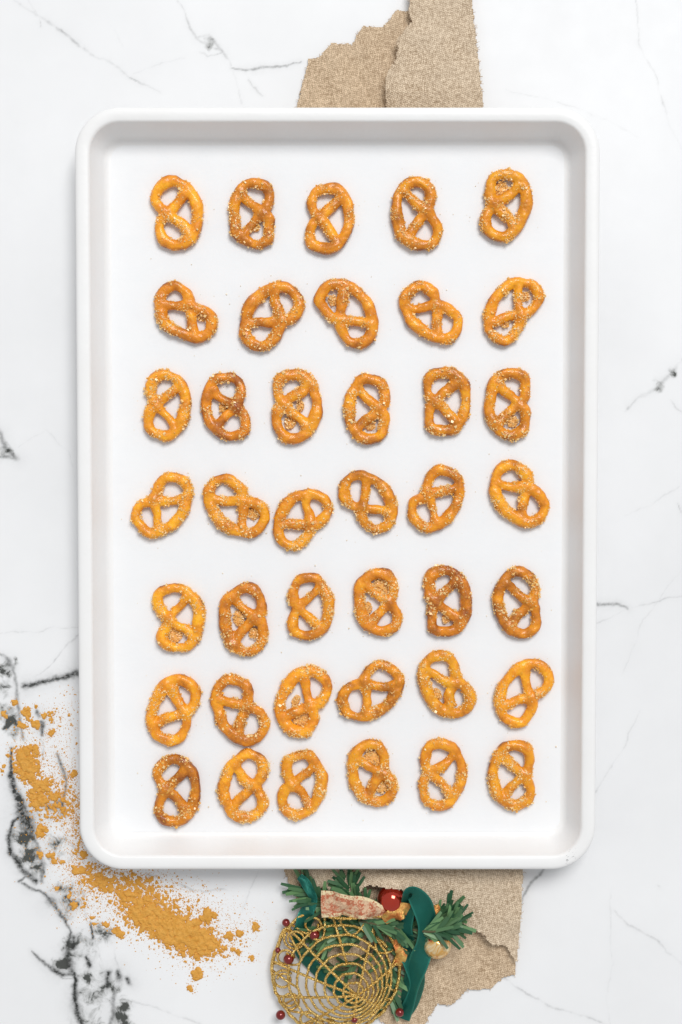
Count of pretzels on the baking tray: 40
